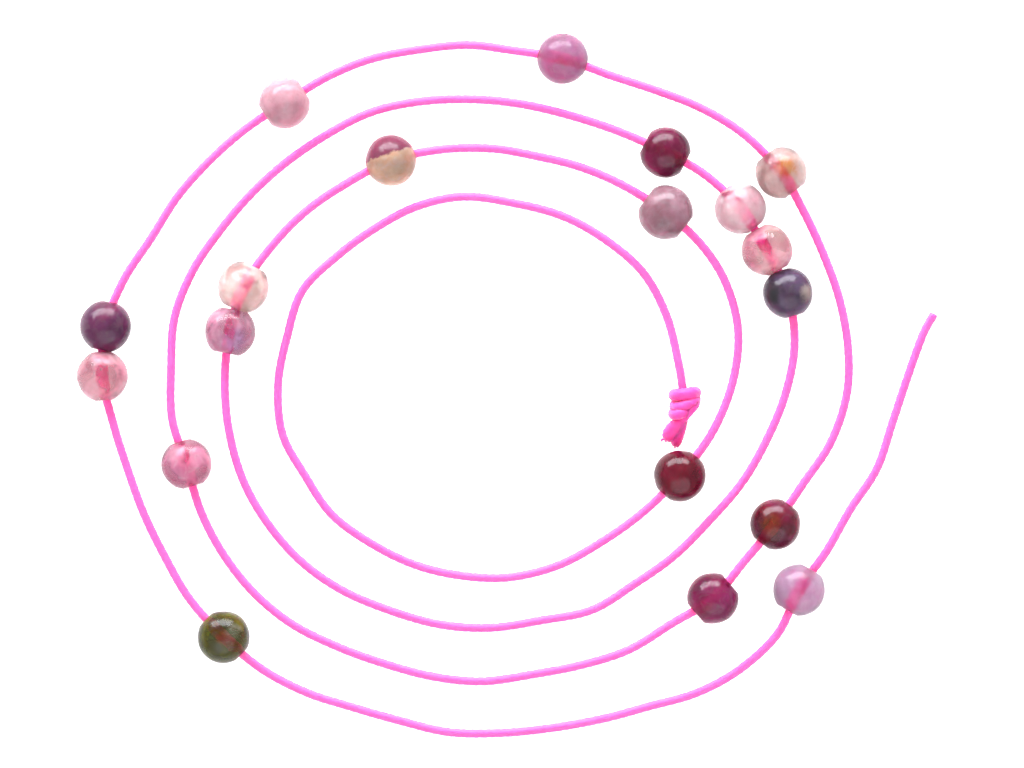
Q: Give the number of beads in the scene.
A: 19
